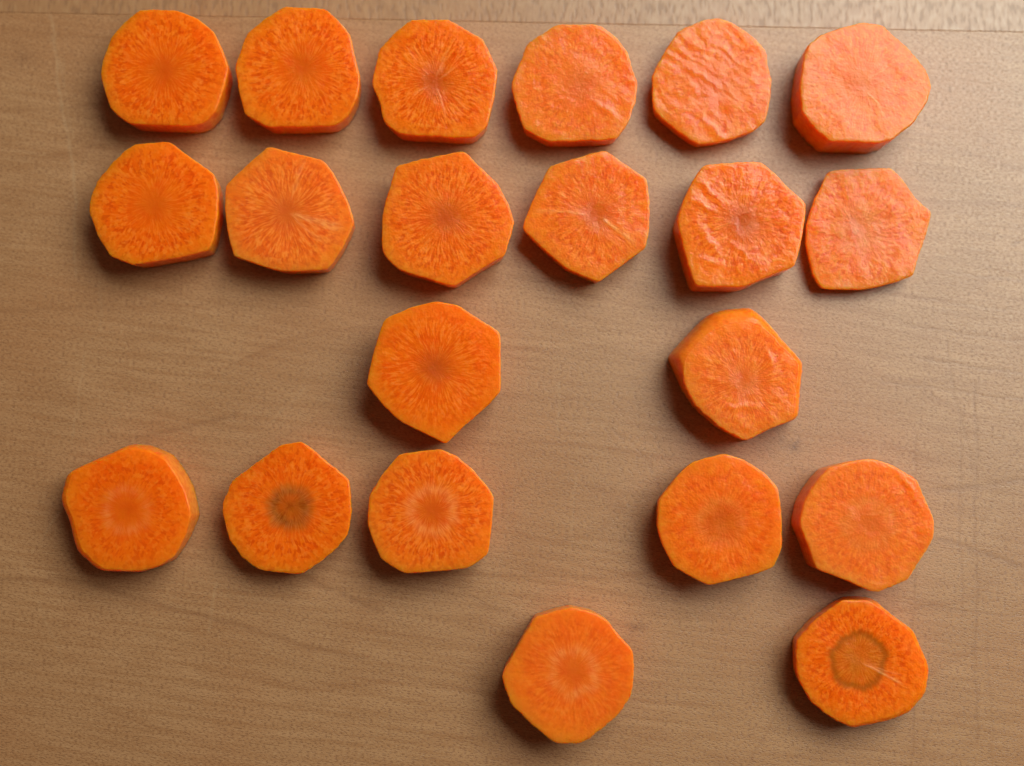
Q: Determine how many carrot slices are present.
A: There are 21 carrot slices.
